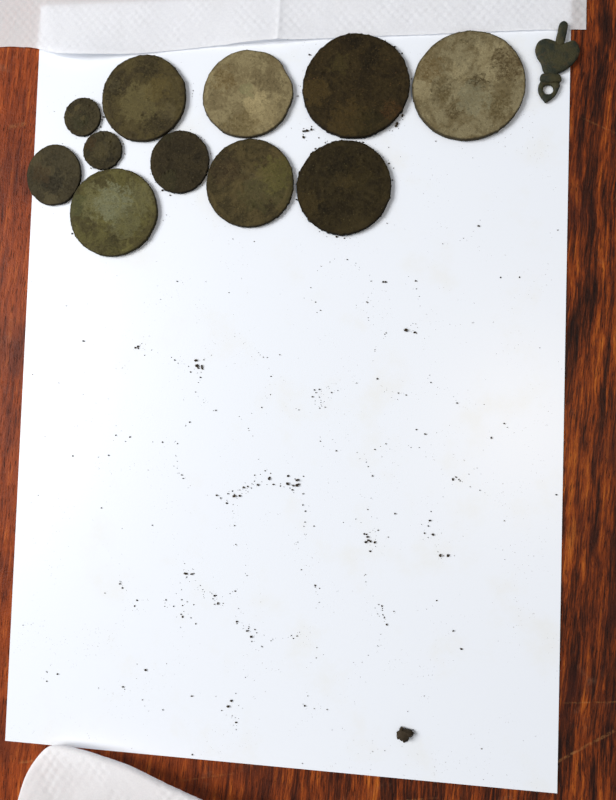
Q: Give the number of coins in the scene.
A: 11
